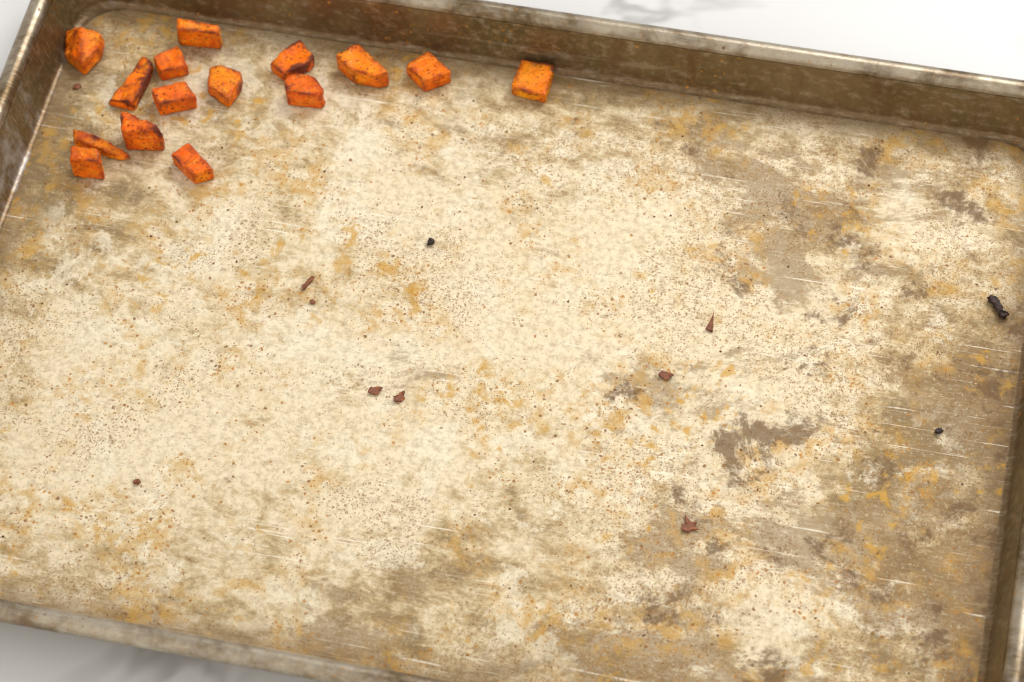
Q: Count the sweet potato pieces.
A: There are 15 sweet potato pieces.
